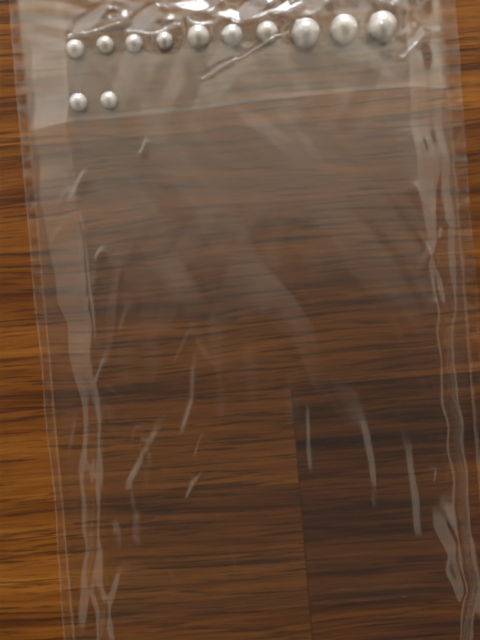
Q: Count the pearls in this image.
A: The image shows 12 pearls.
